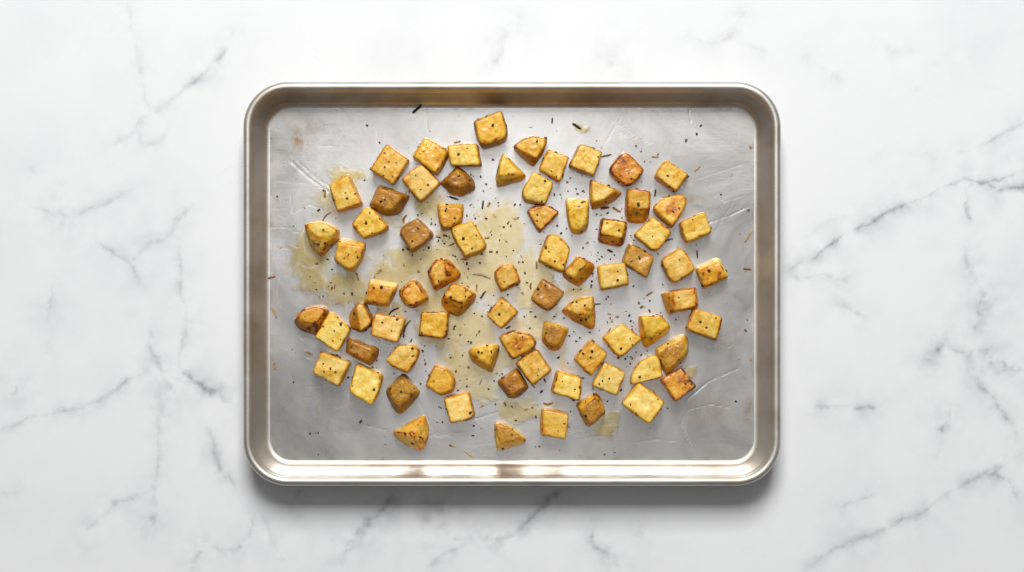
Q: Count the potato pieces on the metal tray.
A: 75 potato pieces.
